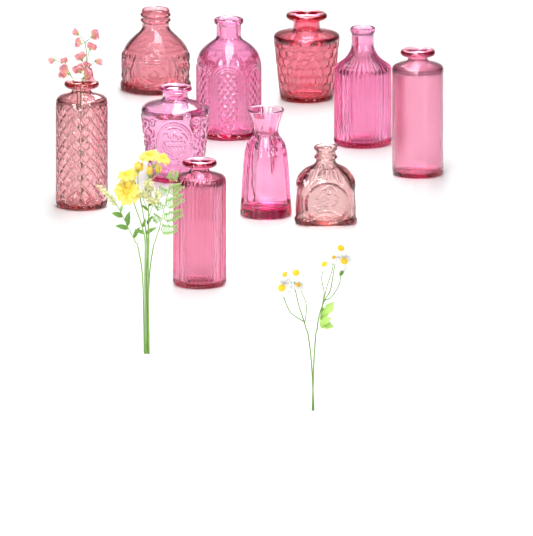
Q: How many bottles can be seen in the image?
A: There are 10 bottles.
